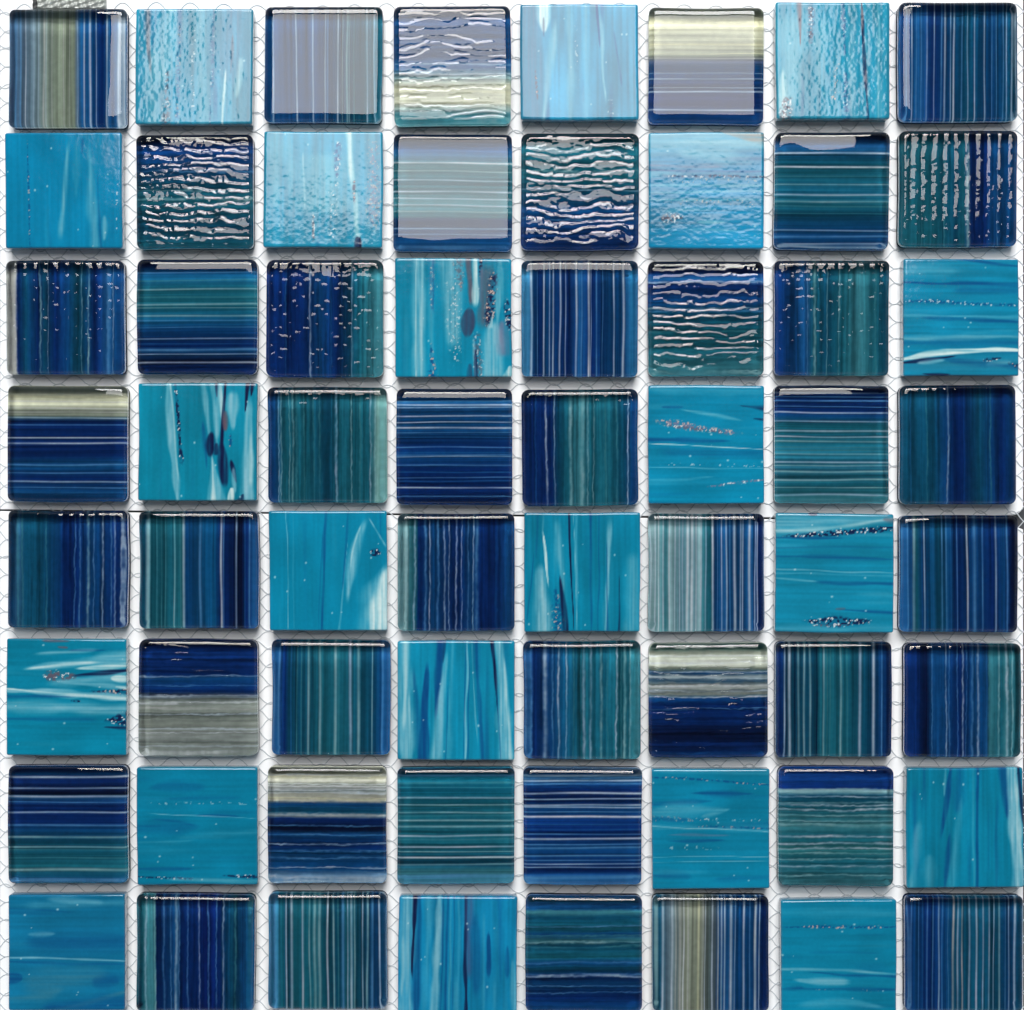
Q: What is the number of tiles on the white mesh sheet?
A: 64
